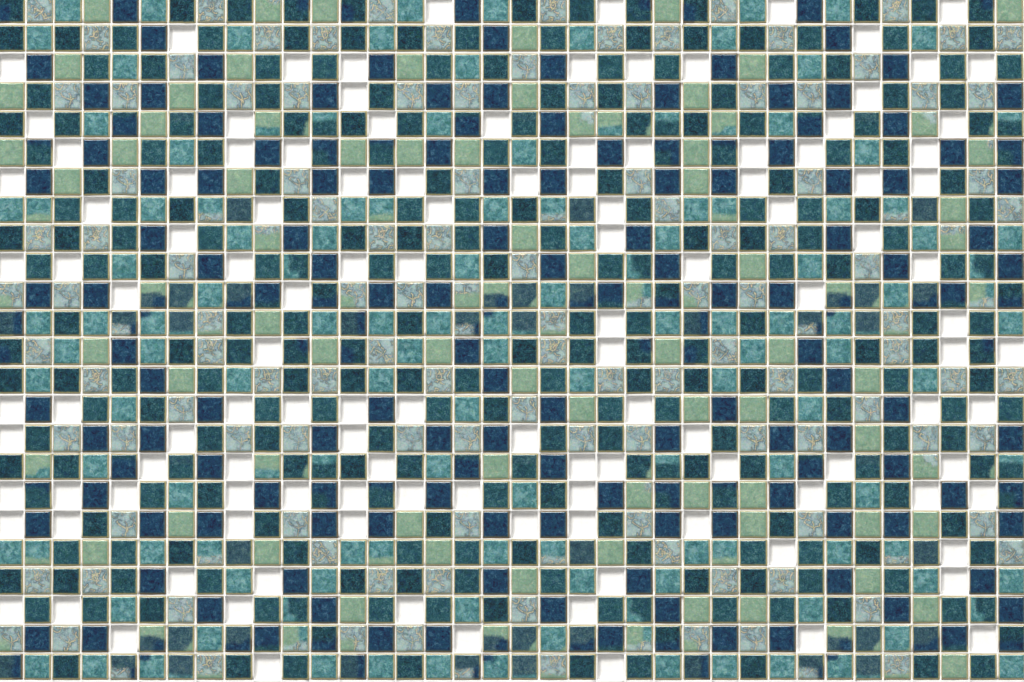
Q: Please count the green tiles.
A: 77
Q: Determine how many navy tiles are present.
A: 138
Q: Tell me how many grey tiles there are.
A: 114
